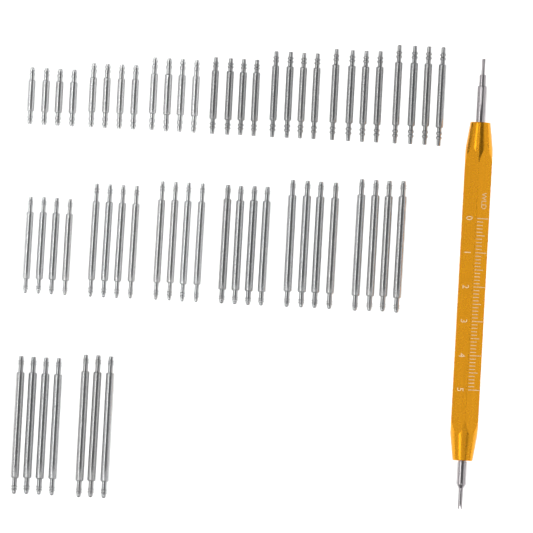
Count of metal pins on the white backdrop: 59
